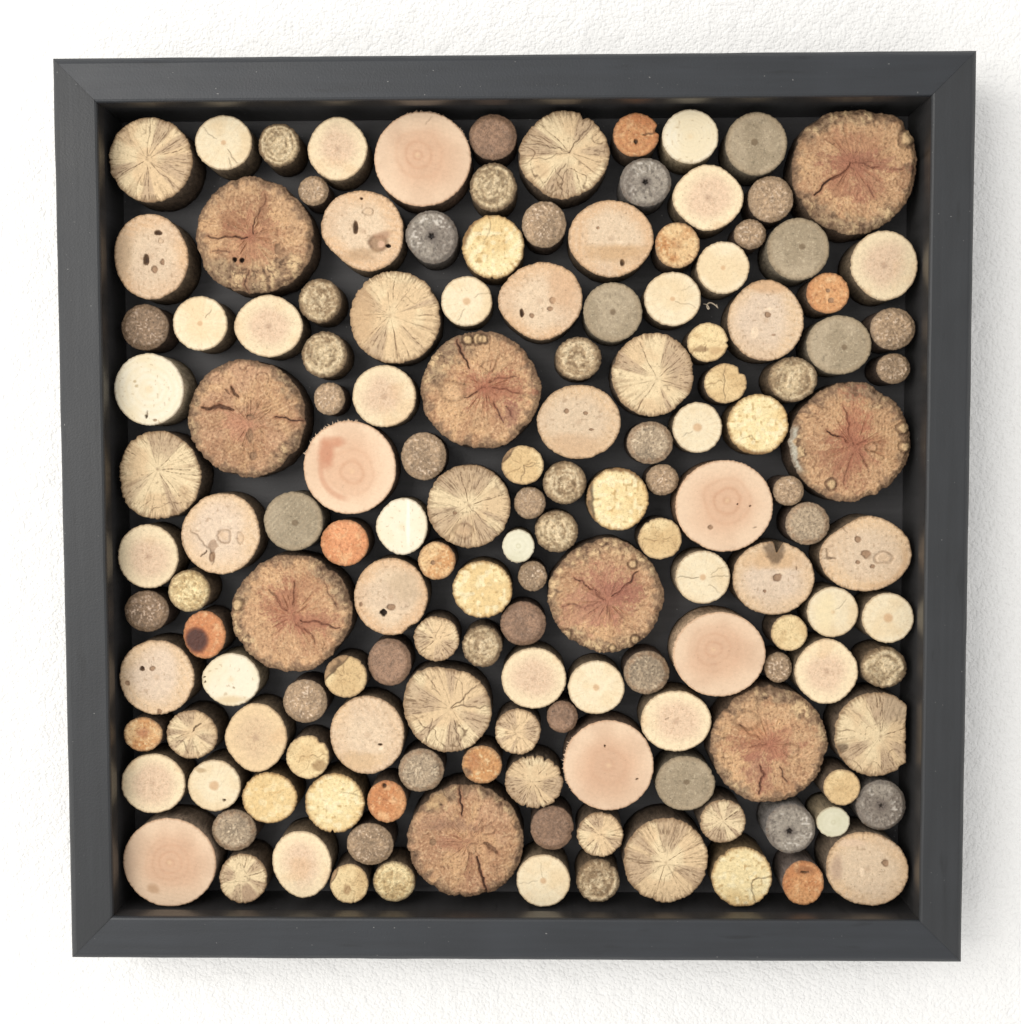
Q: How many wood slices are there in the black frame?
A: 150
